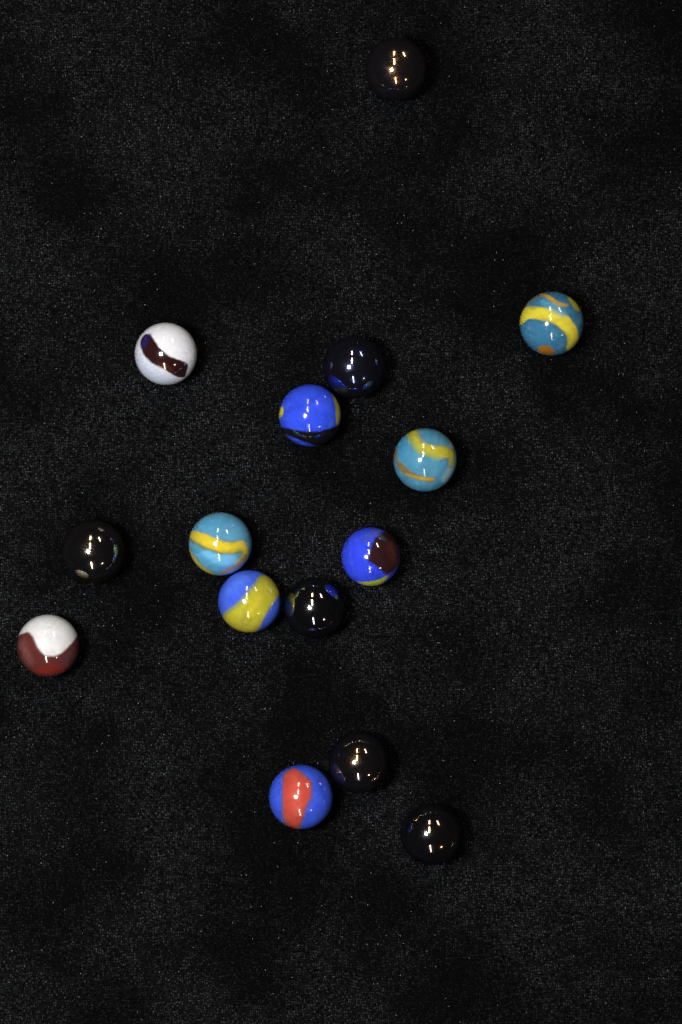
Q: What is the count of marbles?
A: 15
